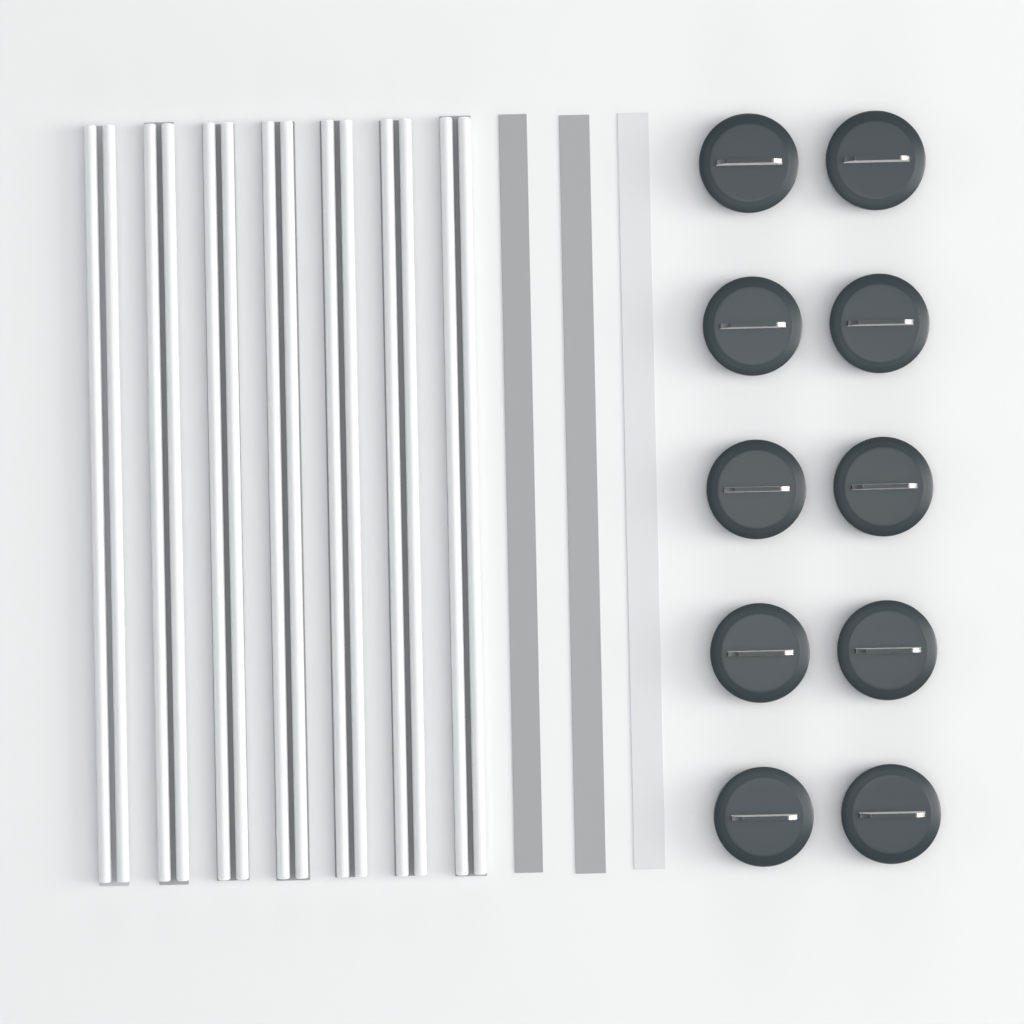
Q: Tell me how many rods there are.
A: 14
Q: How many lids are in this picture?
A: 10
